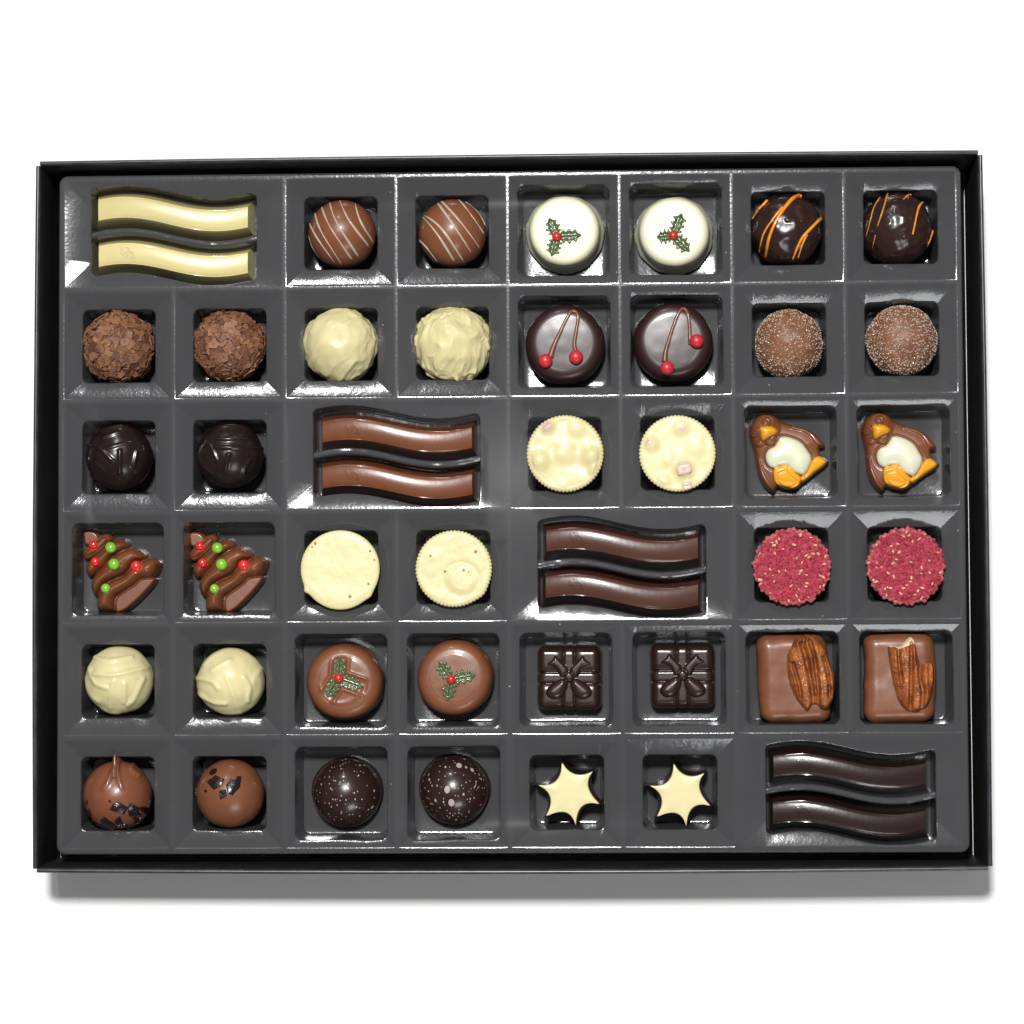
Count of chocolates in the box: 48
